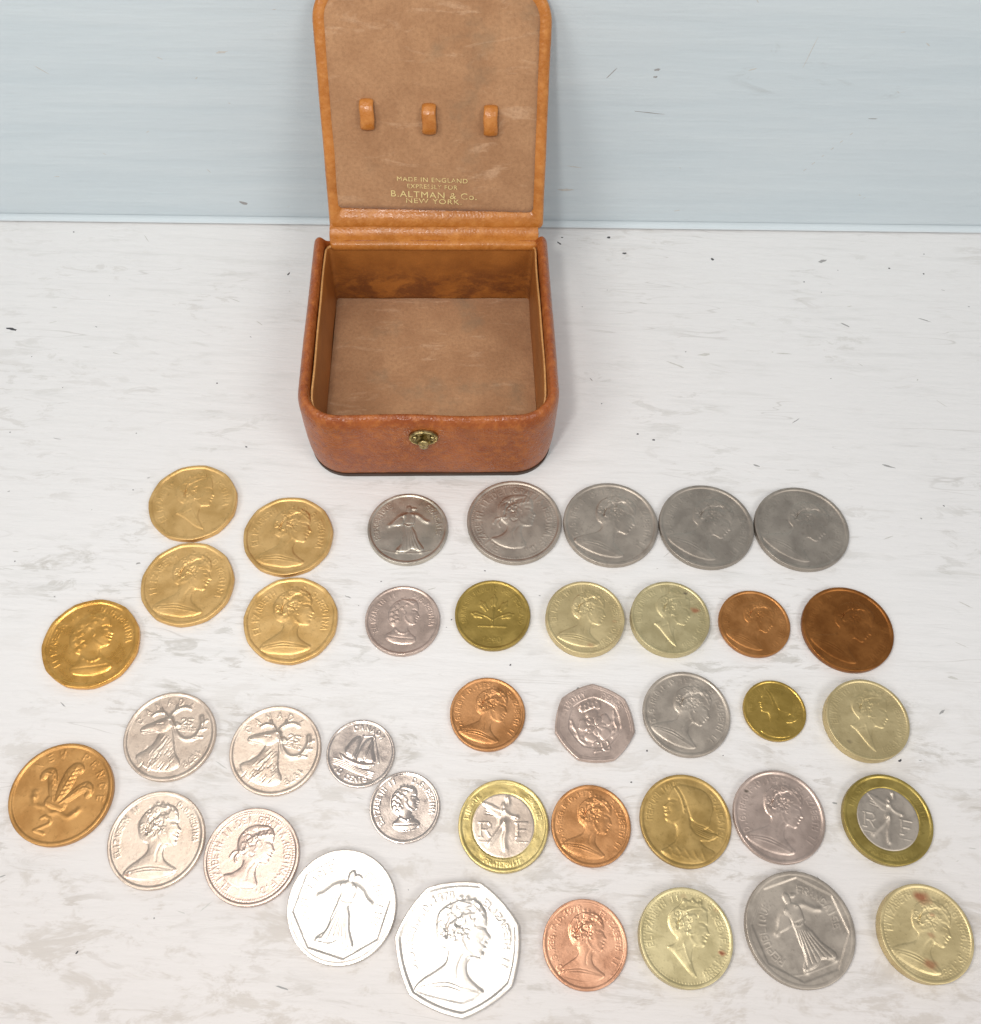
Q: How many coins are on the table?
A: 39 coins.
